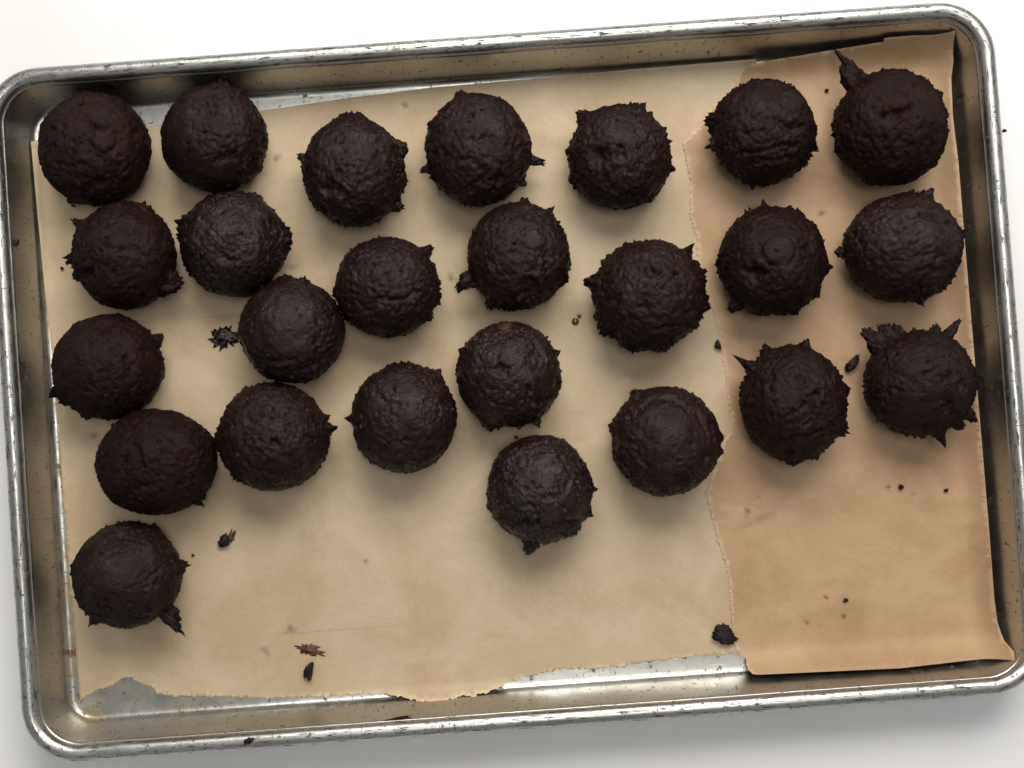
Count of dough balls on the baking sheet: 25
